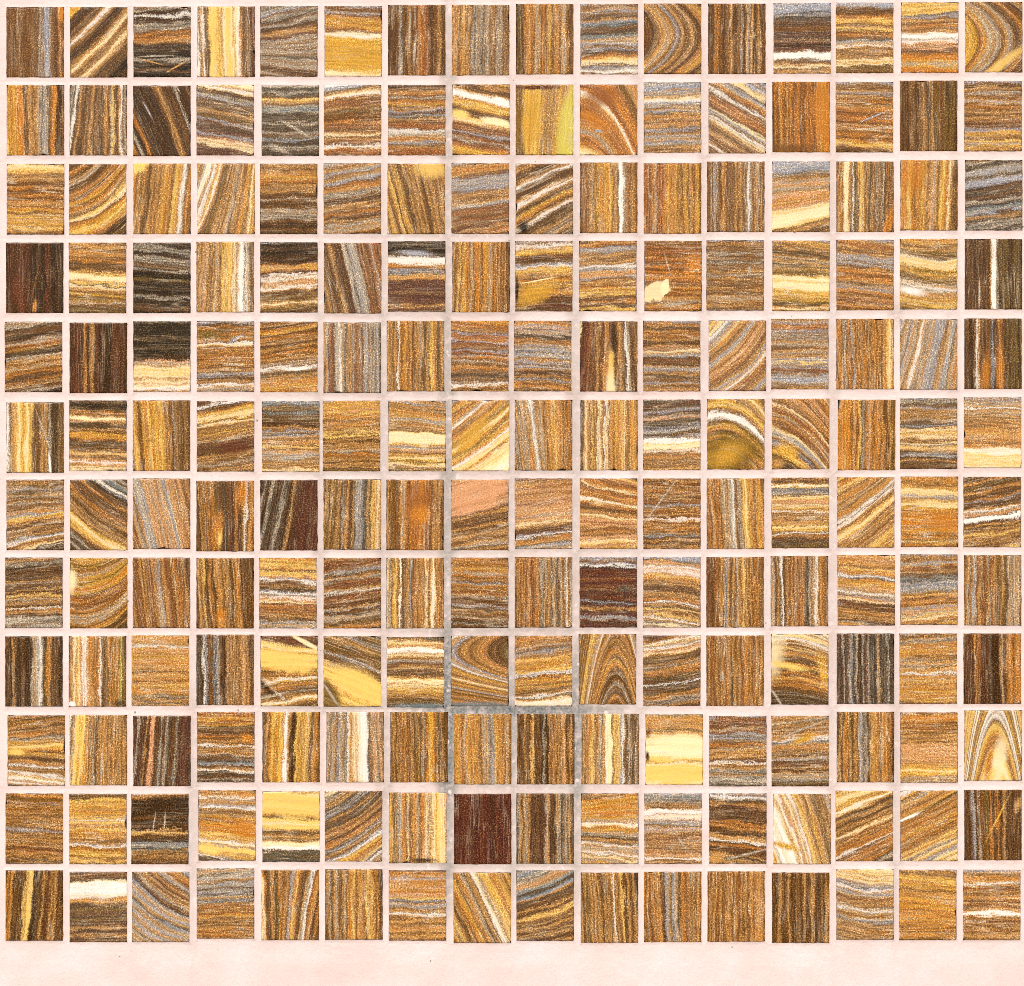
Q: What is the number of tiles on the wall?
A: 192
